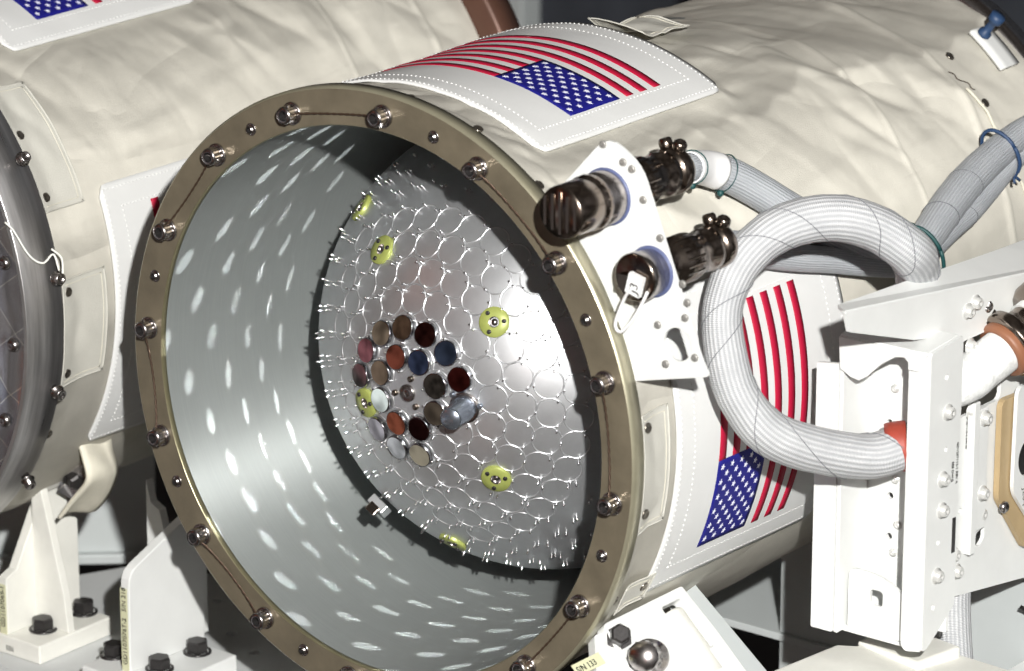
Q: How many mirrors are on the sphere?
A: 18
